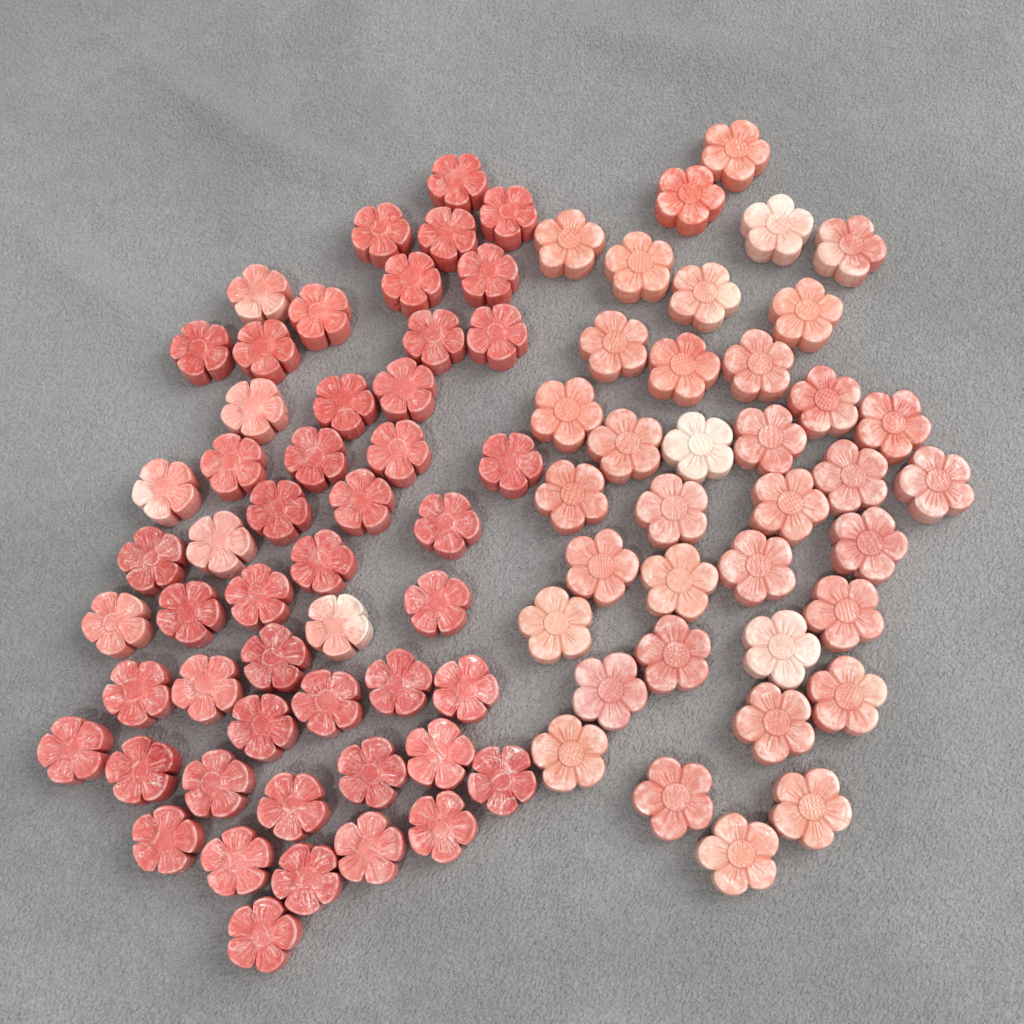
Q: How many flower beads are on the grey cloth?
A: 88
